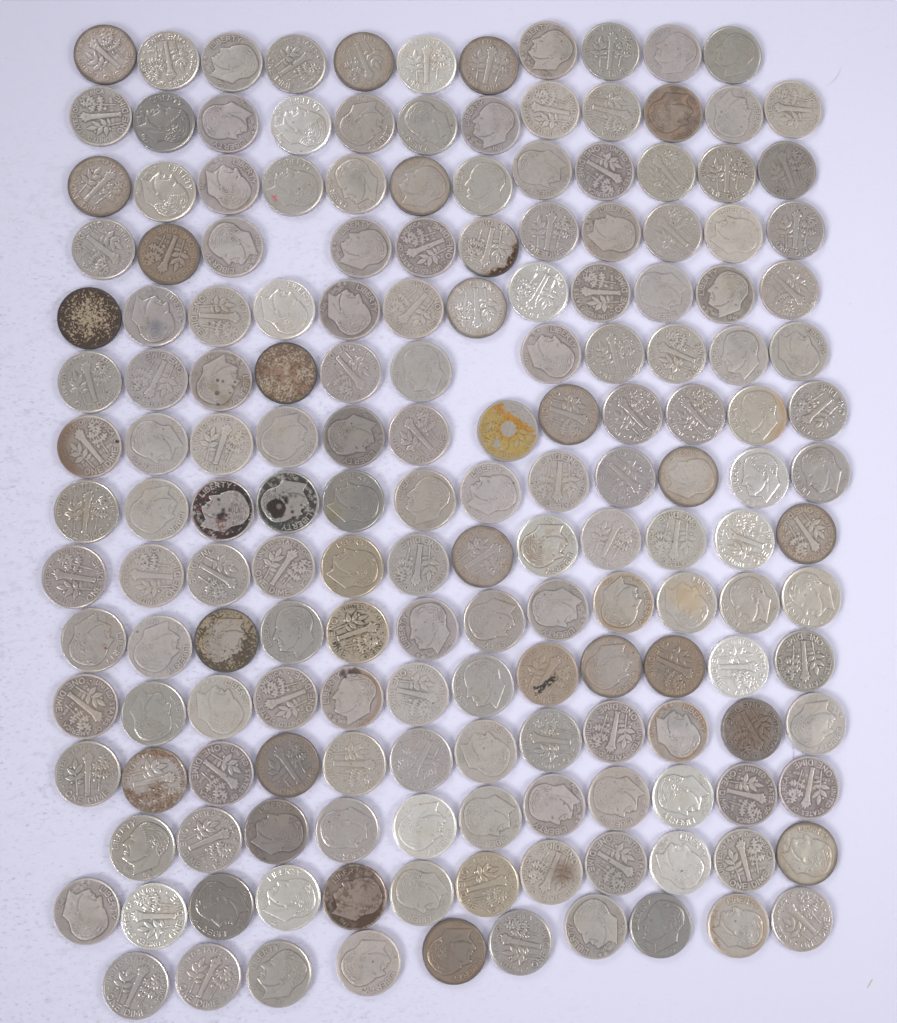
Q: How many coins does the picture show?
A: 174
